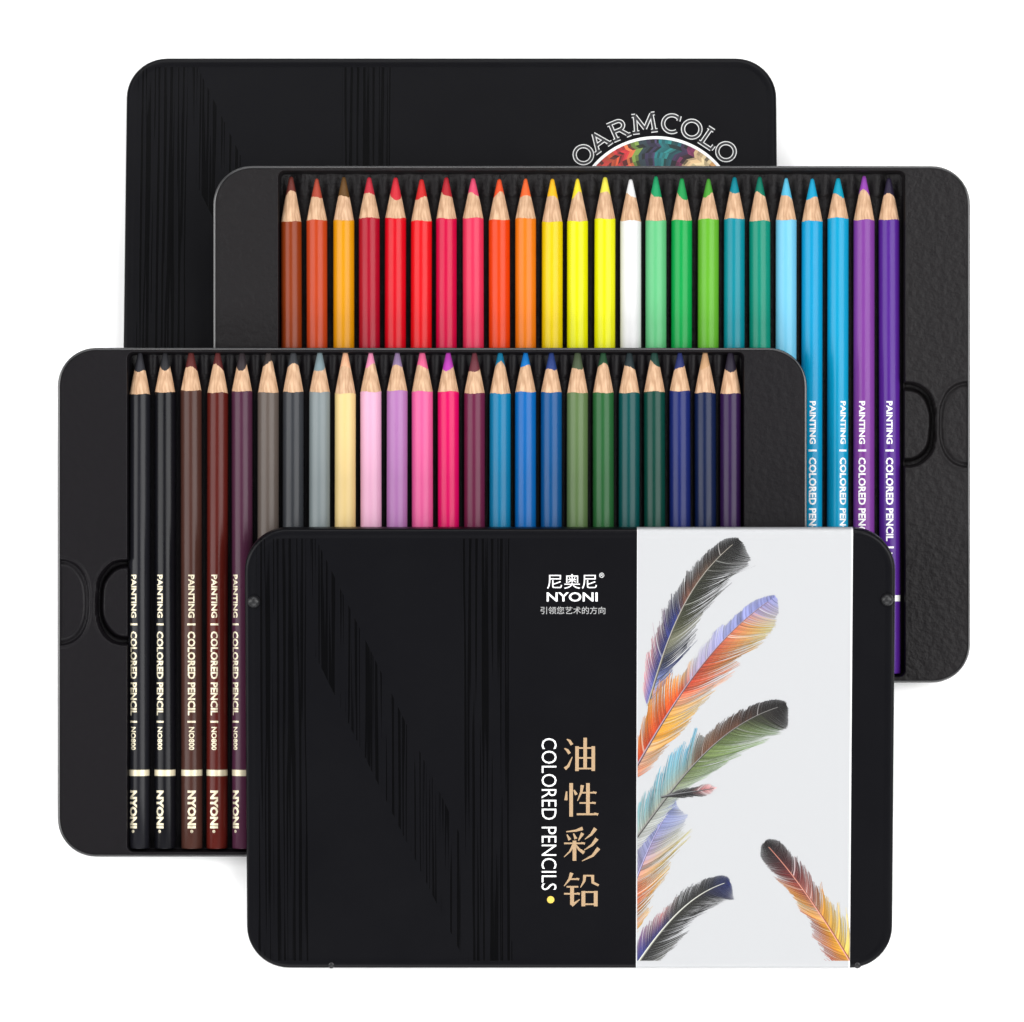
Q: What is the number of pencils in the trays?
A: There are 48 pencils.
